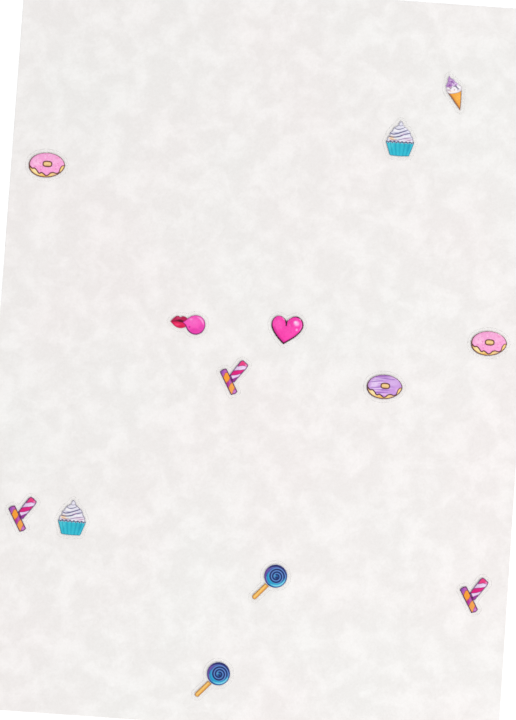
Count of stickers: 13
